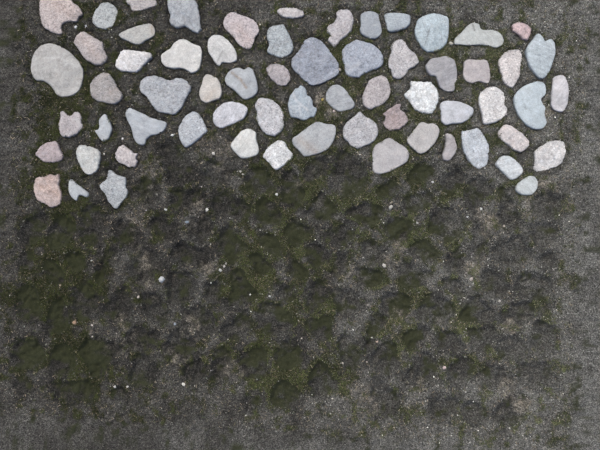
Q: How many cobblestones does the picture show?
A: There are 64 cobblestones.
